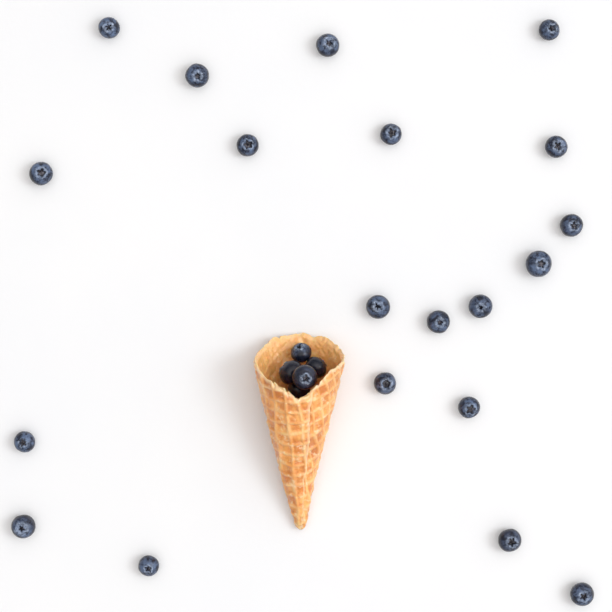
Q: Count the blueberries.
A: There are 25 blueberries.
